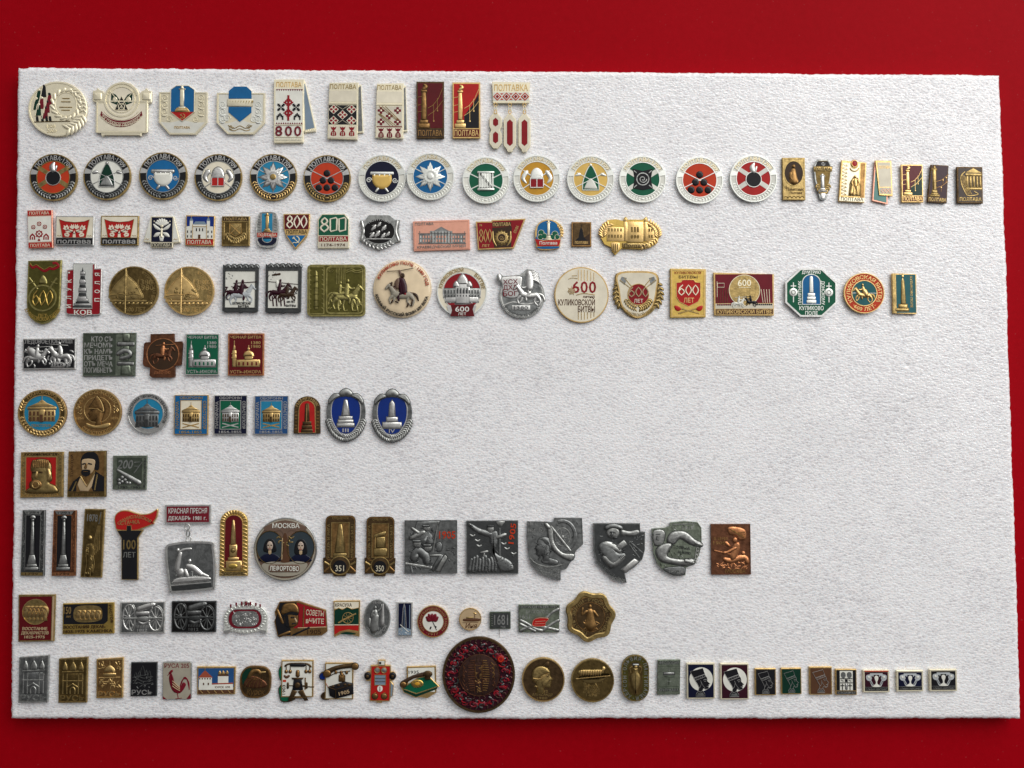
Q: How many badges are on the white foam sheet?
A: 134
